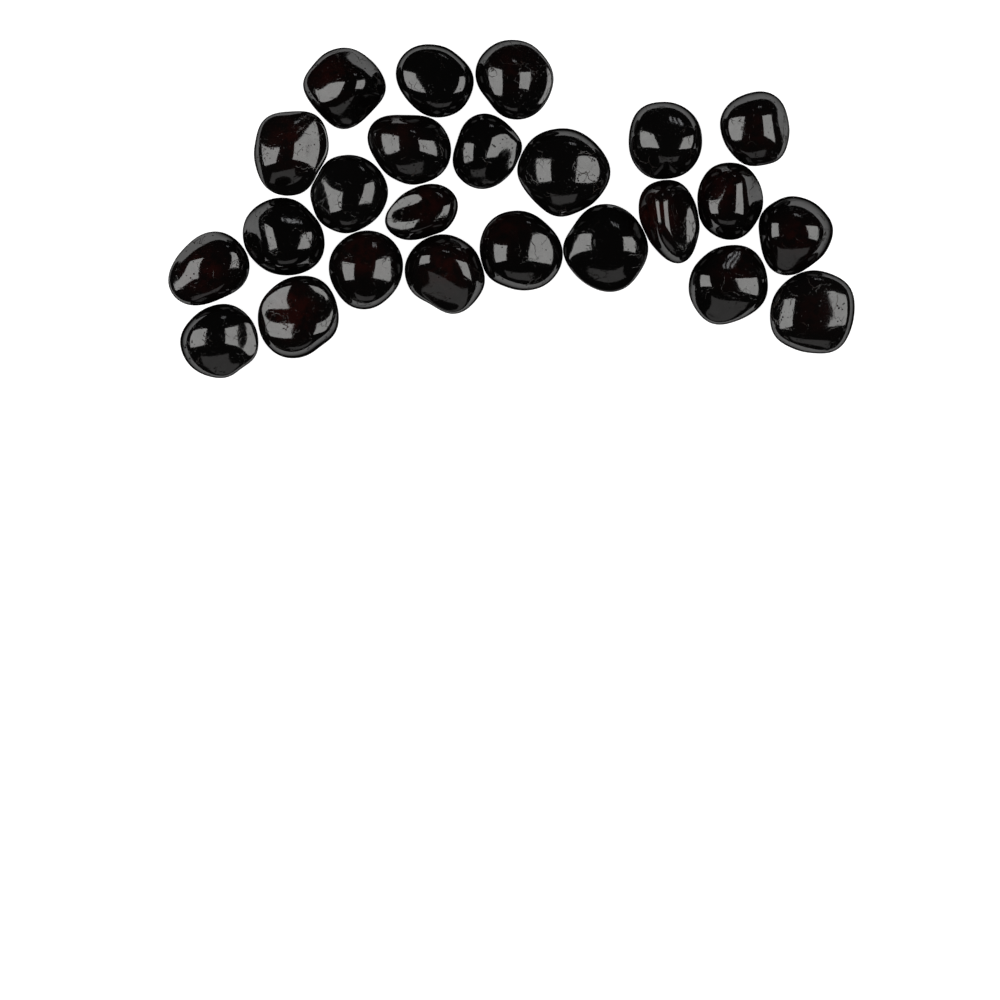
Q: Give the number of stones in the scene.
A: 24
